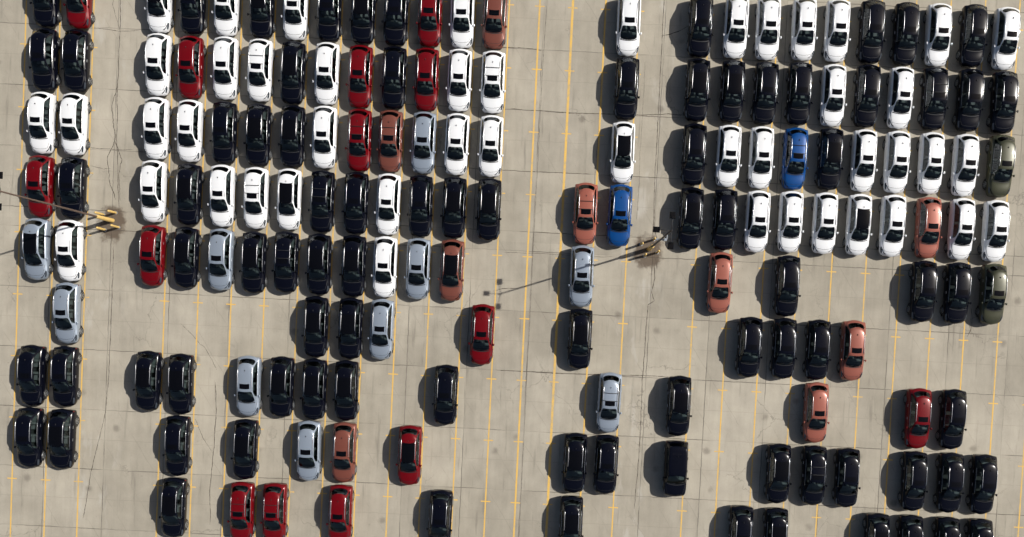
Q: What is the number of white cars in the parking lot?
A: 47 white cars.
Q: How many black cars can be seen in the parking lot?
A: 83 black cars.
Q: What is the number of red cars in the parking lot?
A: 14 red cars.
